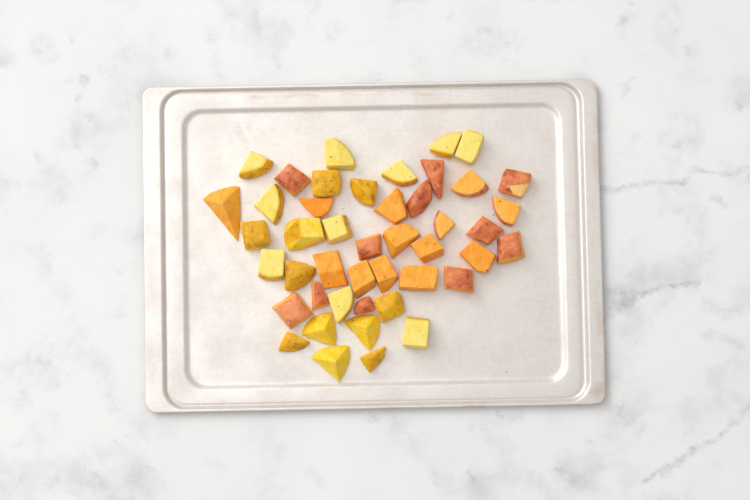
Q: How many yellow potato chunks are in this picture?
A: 21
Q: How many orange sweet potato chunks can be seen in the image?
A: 24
